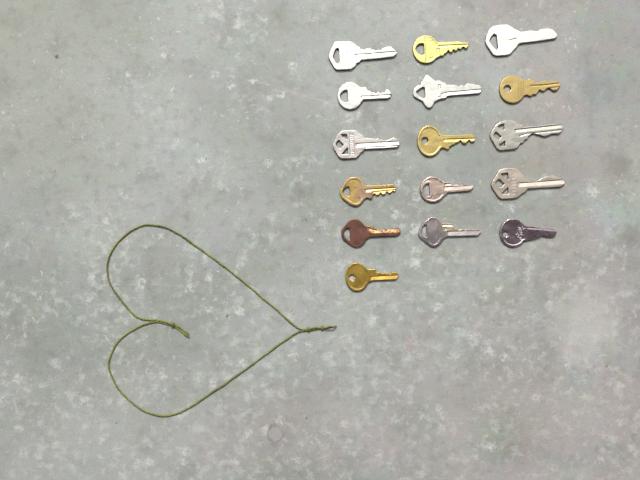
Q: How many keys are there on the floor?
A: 16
